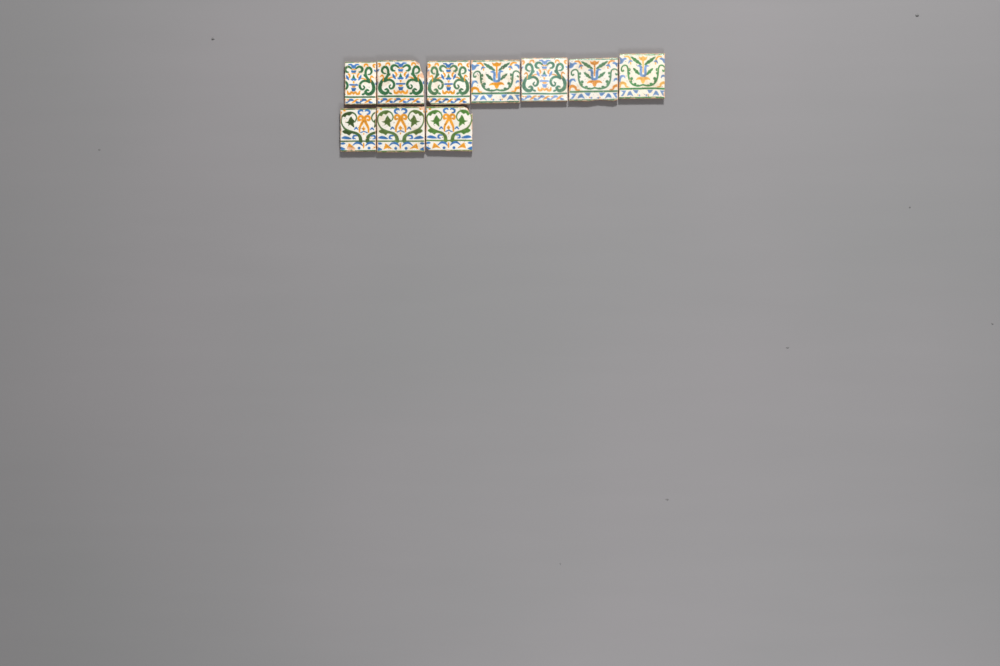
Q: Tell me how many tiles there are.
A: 10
